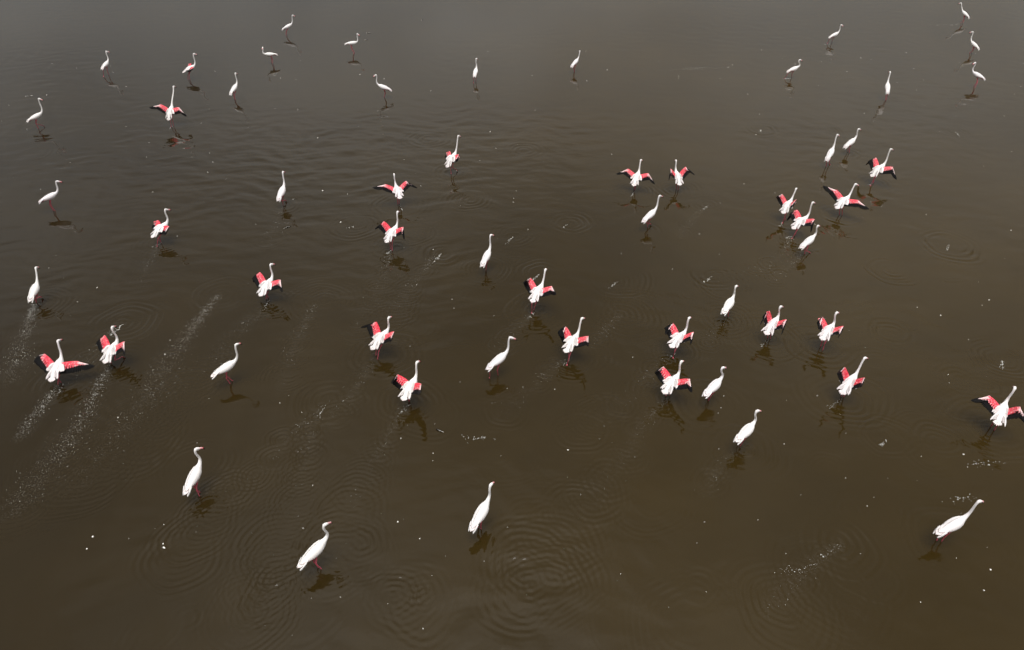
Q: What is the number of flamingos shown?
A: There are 57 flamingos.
